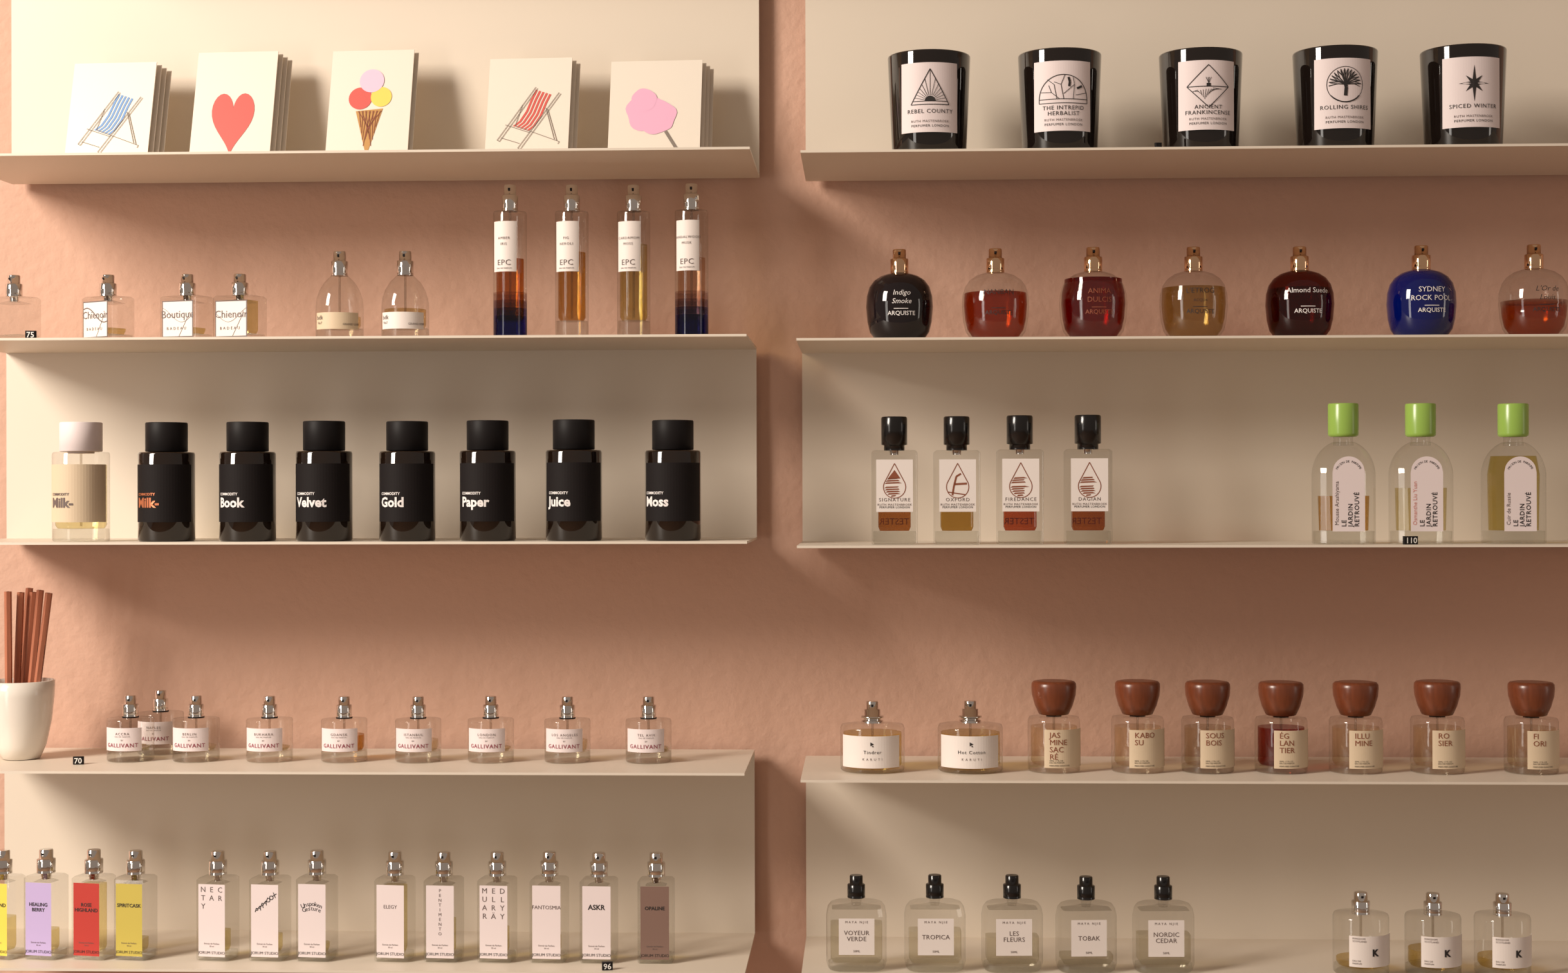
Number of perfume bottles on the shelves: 71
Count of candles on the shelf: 5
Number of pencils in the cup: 6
